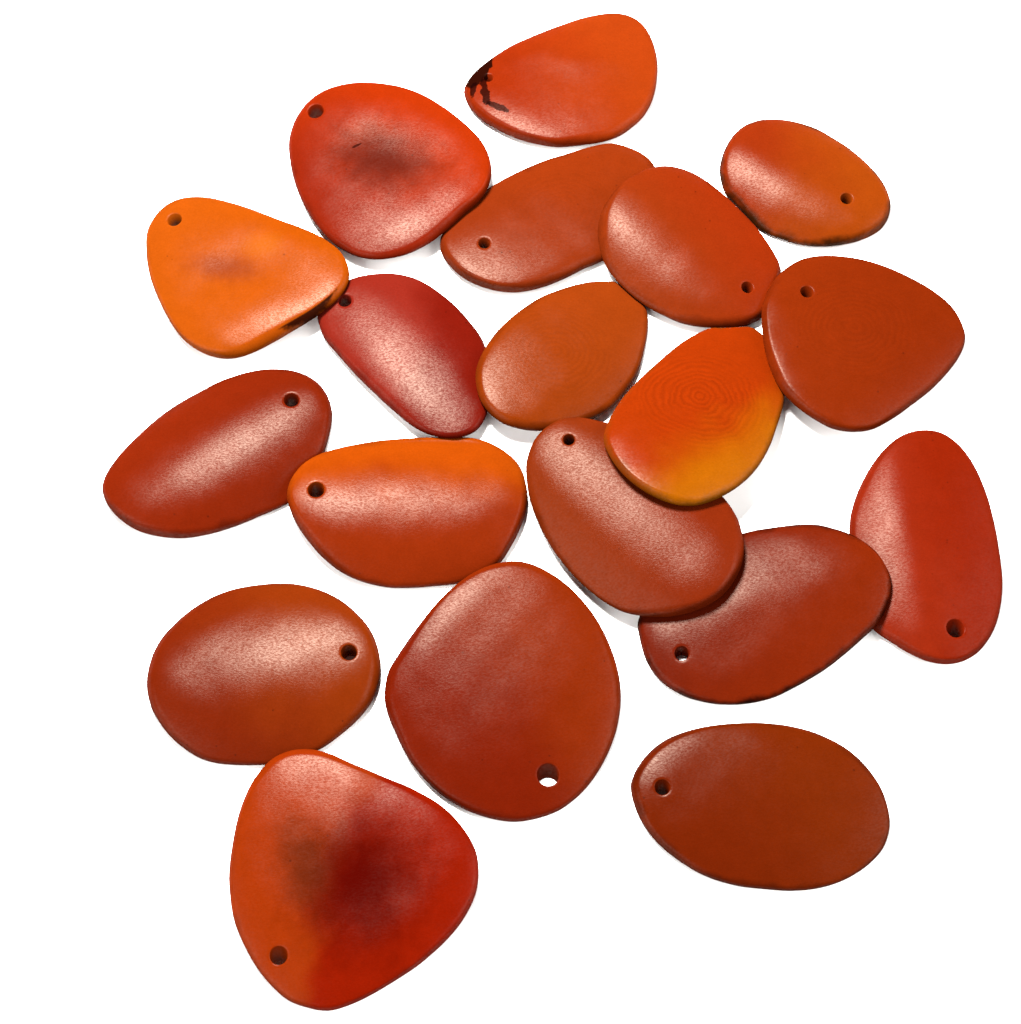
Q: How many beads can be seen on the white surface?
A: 19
